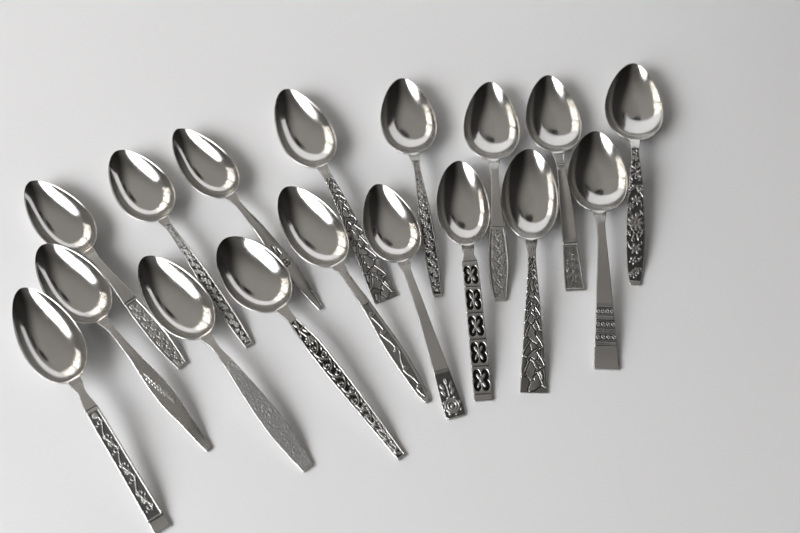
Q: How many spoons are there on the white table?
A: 17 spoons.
